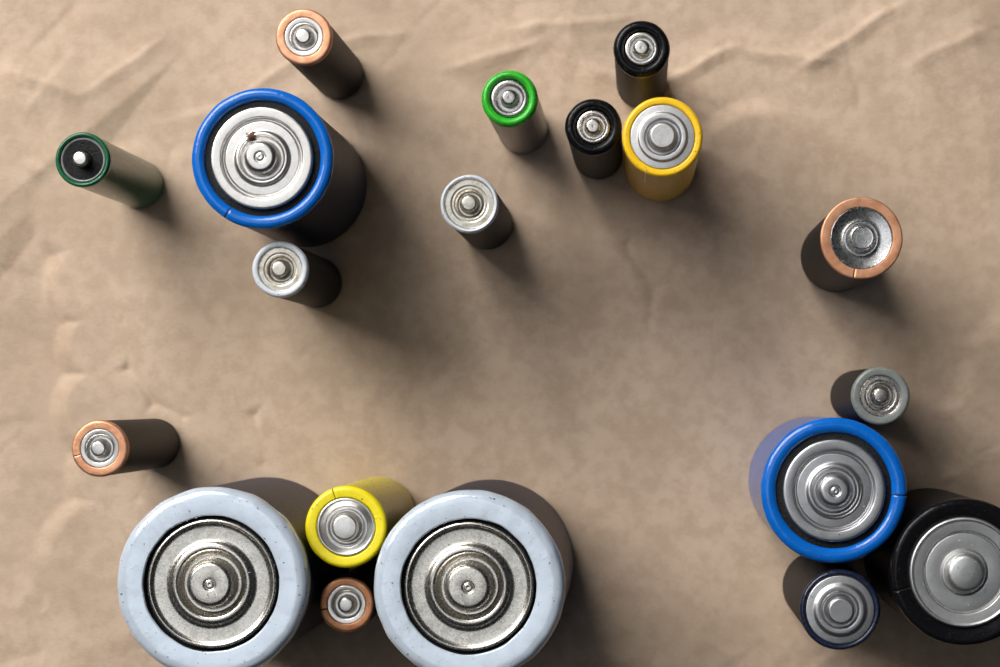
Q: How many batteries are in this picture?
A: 19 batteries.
